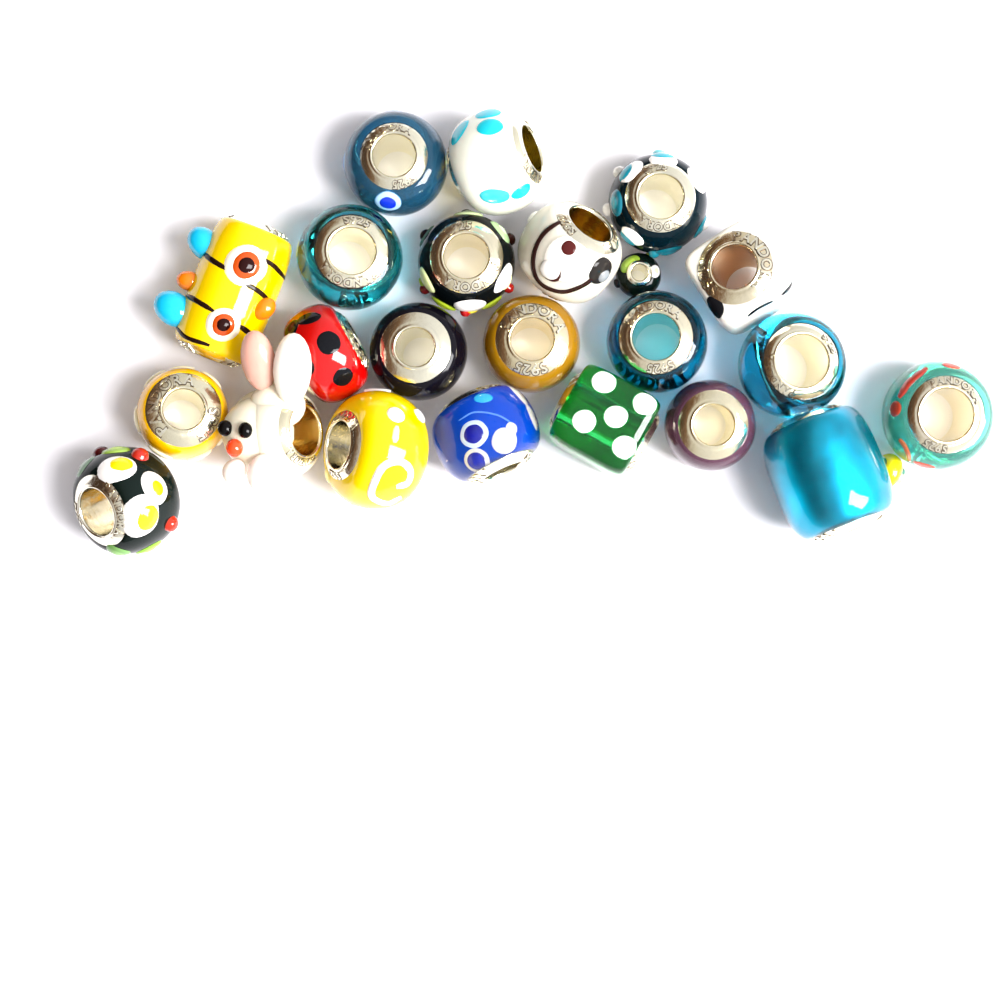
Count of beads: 24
